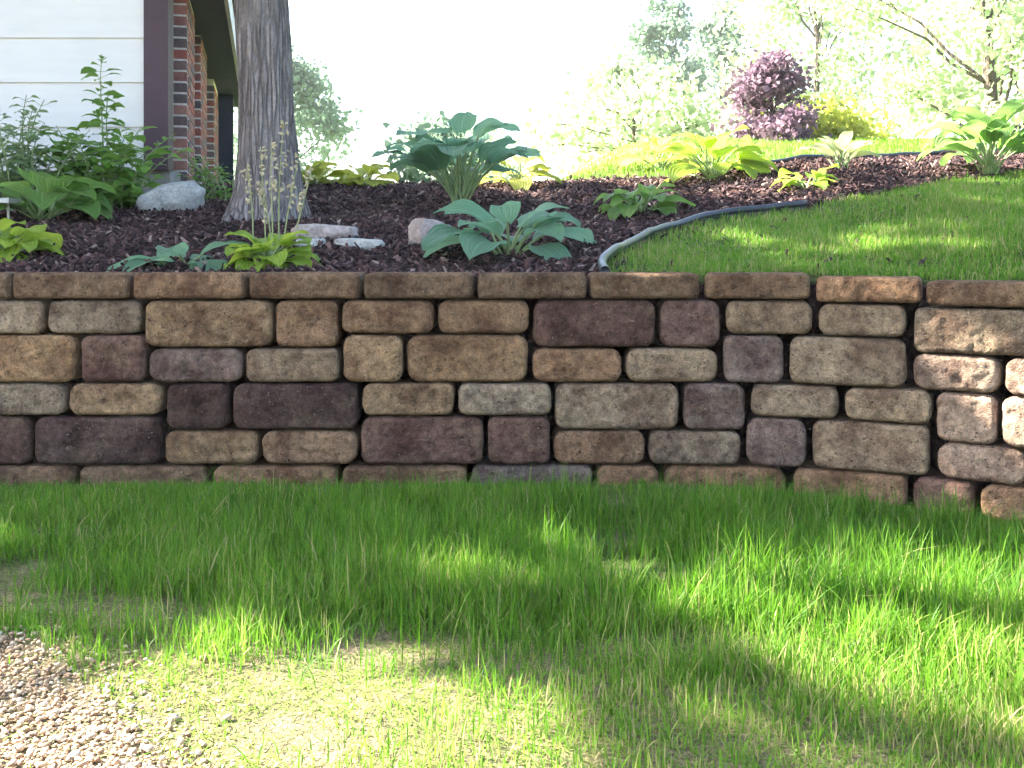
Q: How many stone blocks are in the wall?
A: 66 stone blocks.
